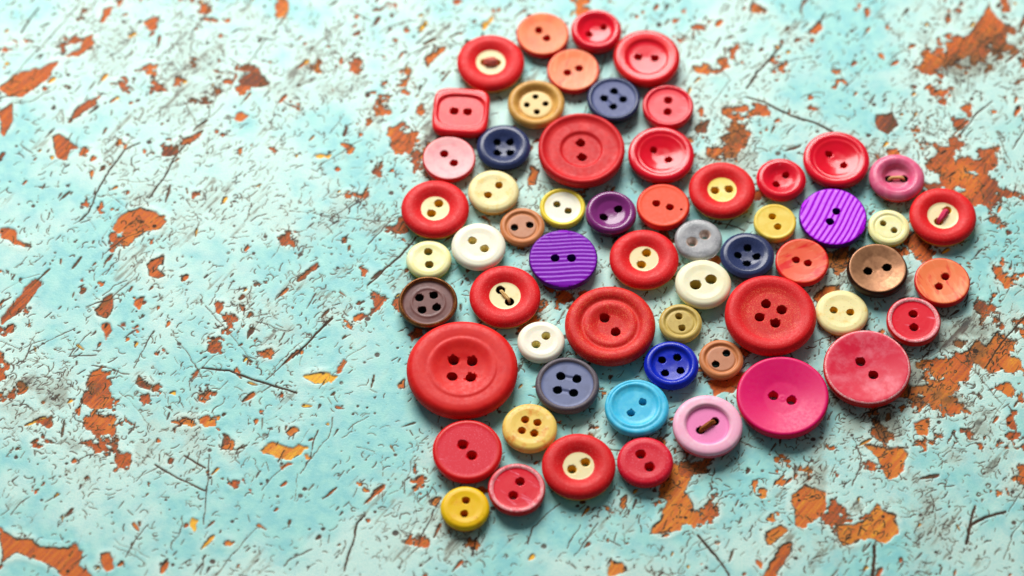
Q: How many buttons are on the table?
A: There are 59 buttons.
